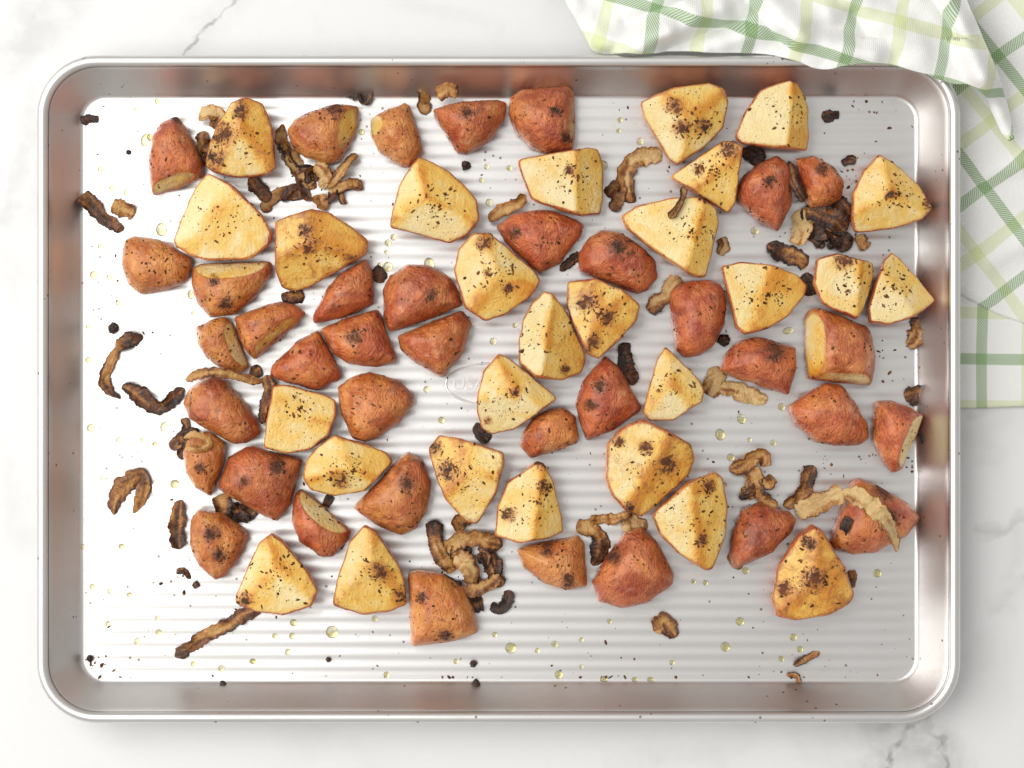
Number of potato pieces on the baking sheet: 64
